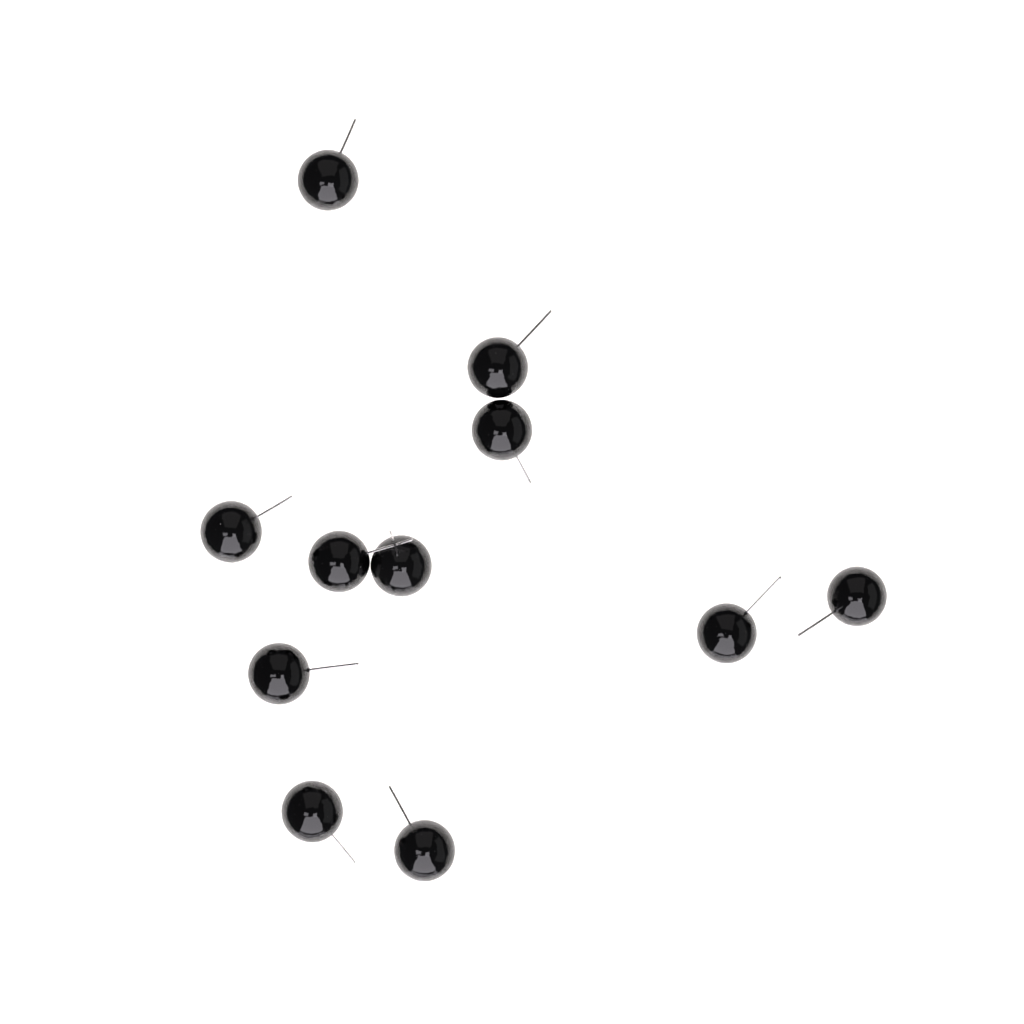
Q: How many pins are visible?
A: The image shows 11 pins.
